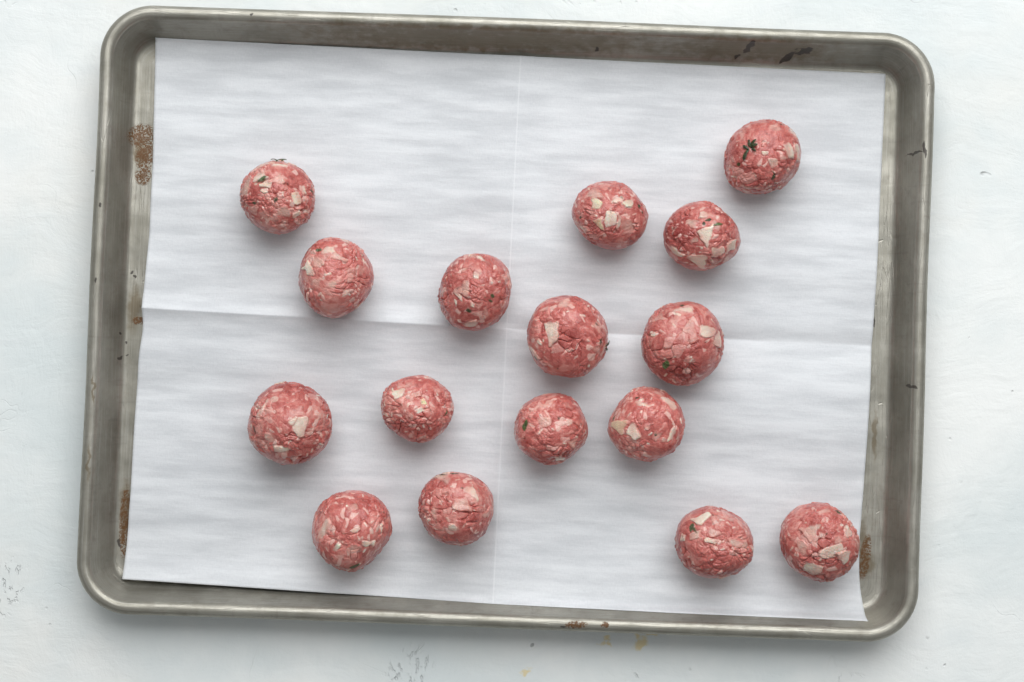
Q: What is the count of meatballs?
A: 16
